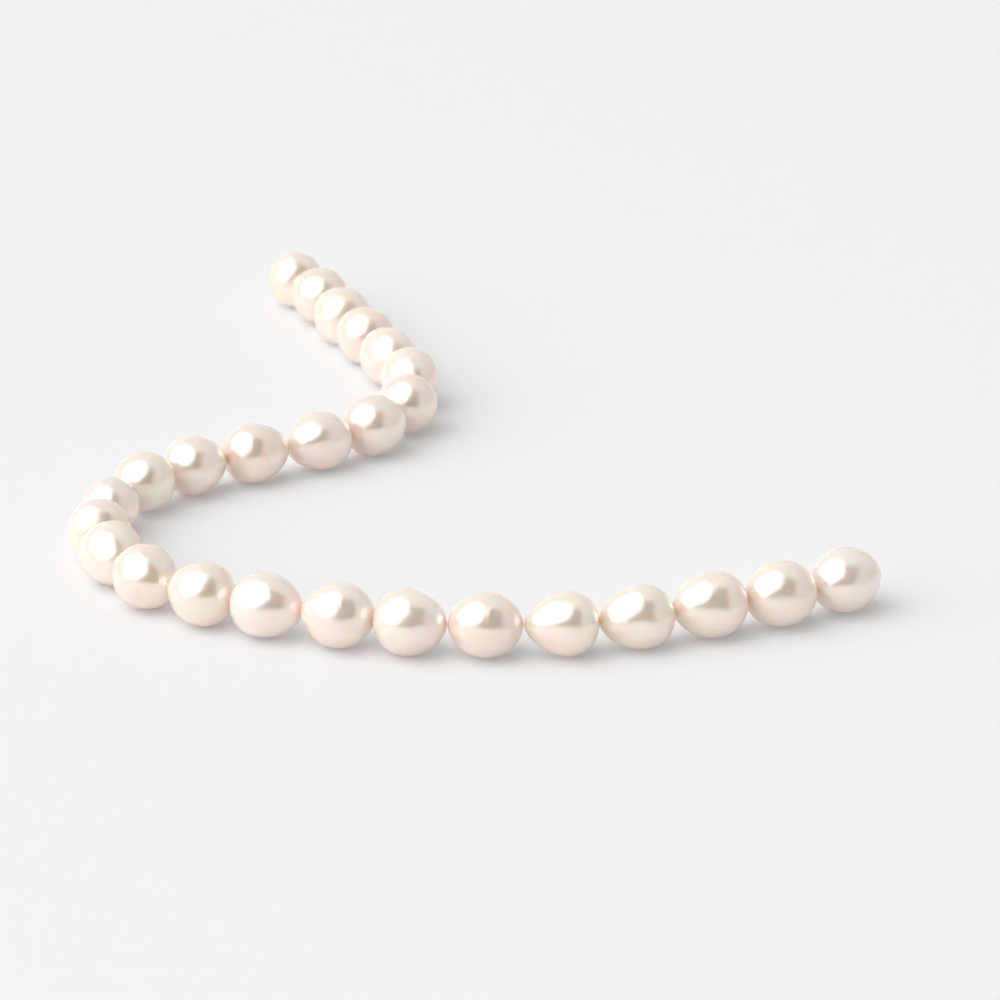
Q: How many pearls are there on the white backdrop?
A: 26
